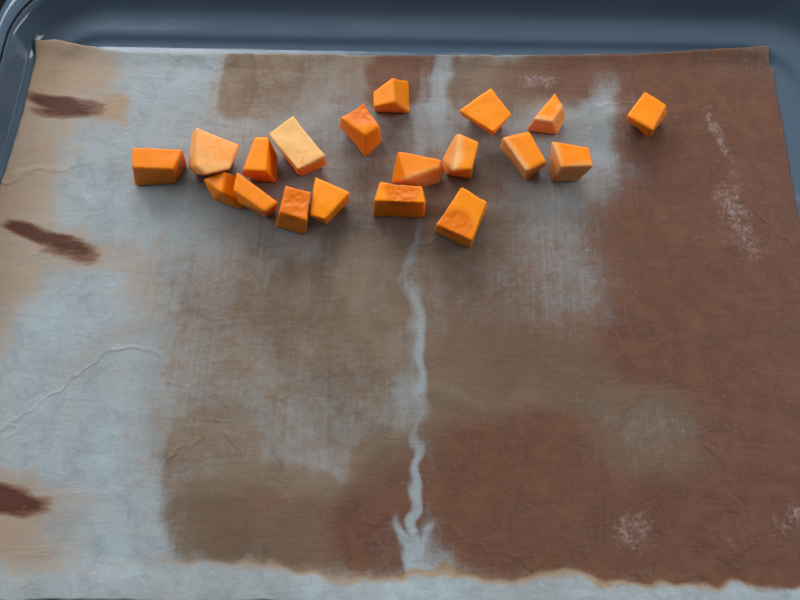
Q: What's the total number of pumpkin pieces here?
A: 19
